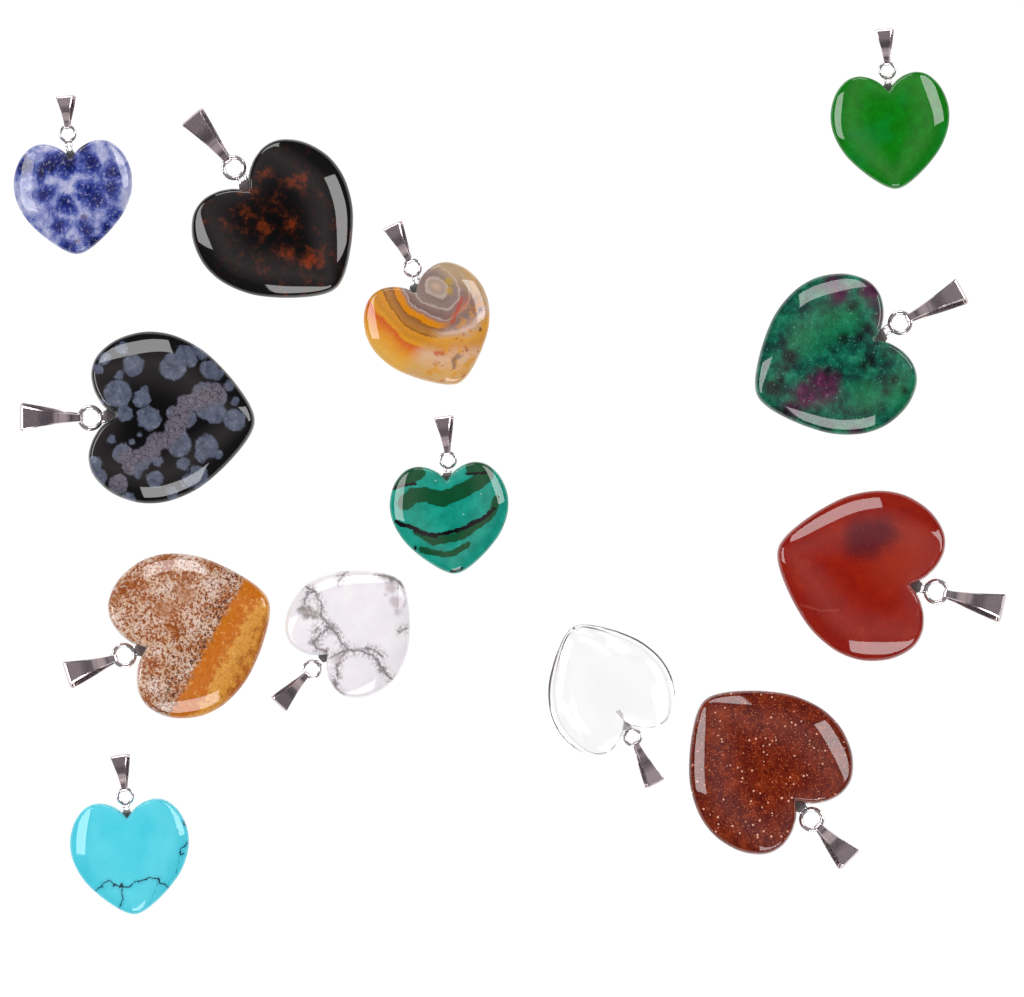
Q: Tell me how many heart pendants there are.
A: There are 13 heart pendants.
